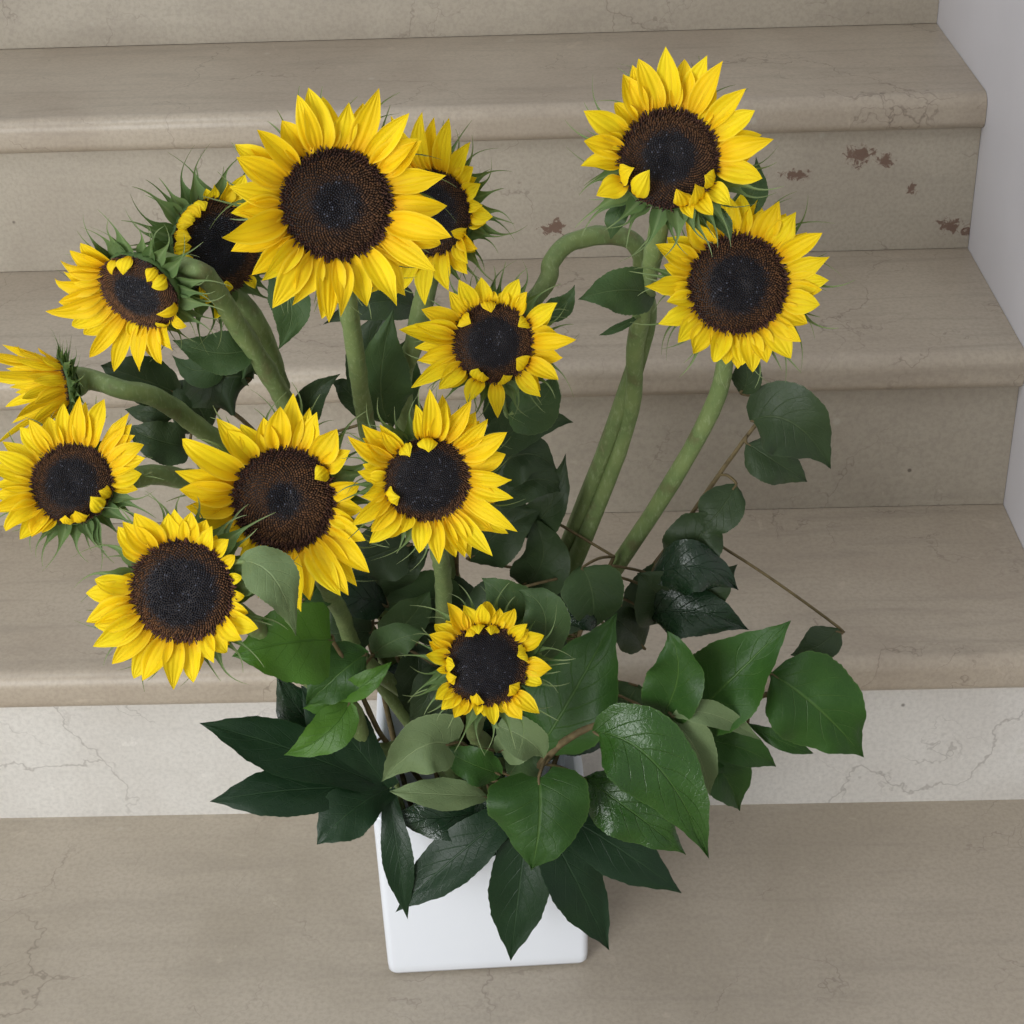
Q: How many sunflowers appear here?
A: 13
